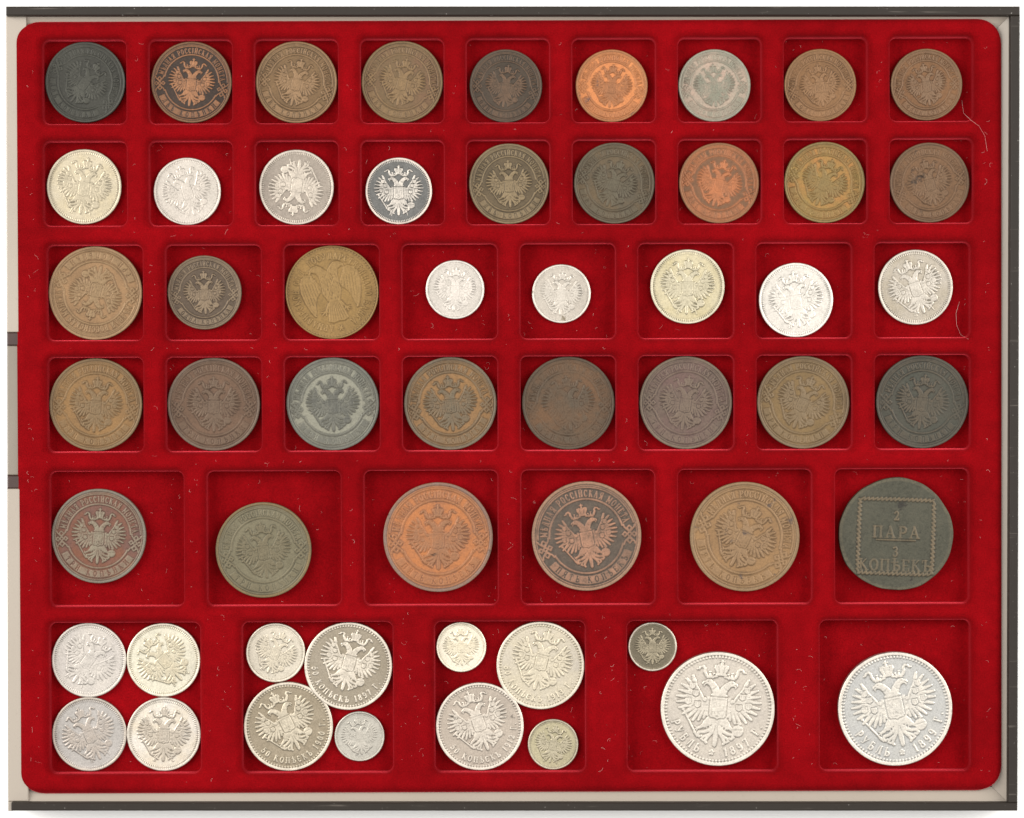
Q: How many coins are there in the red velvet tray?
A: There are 55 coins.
